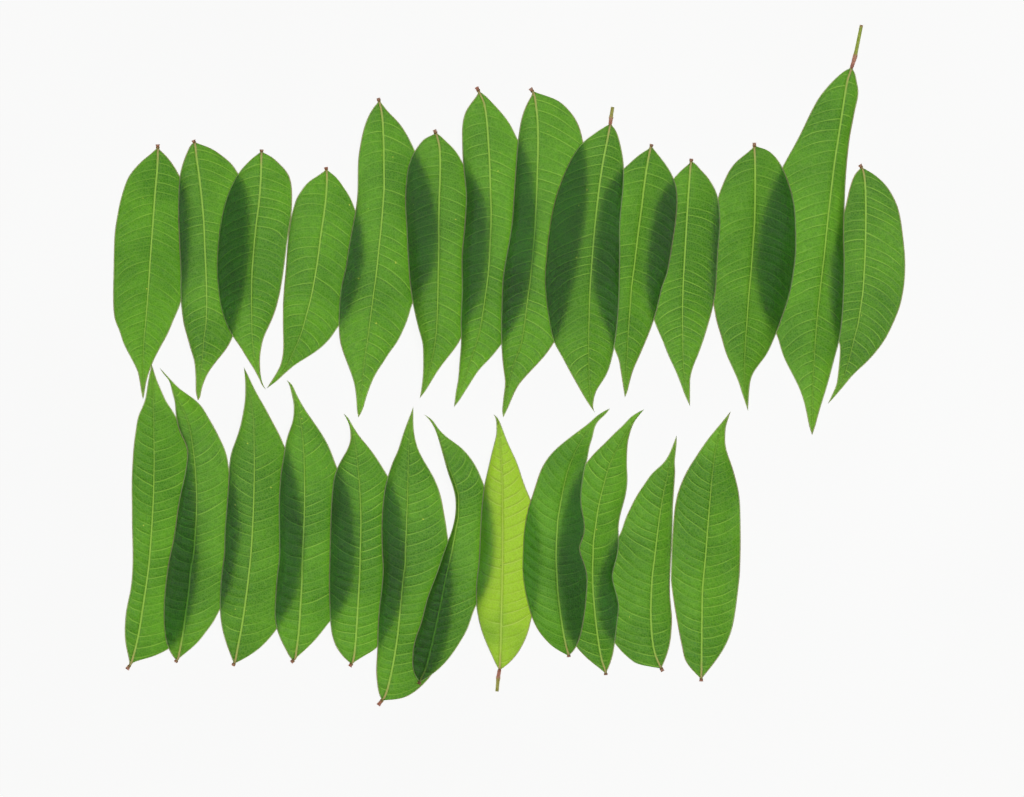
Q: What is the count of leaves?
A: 26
